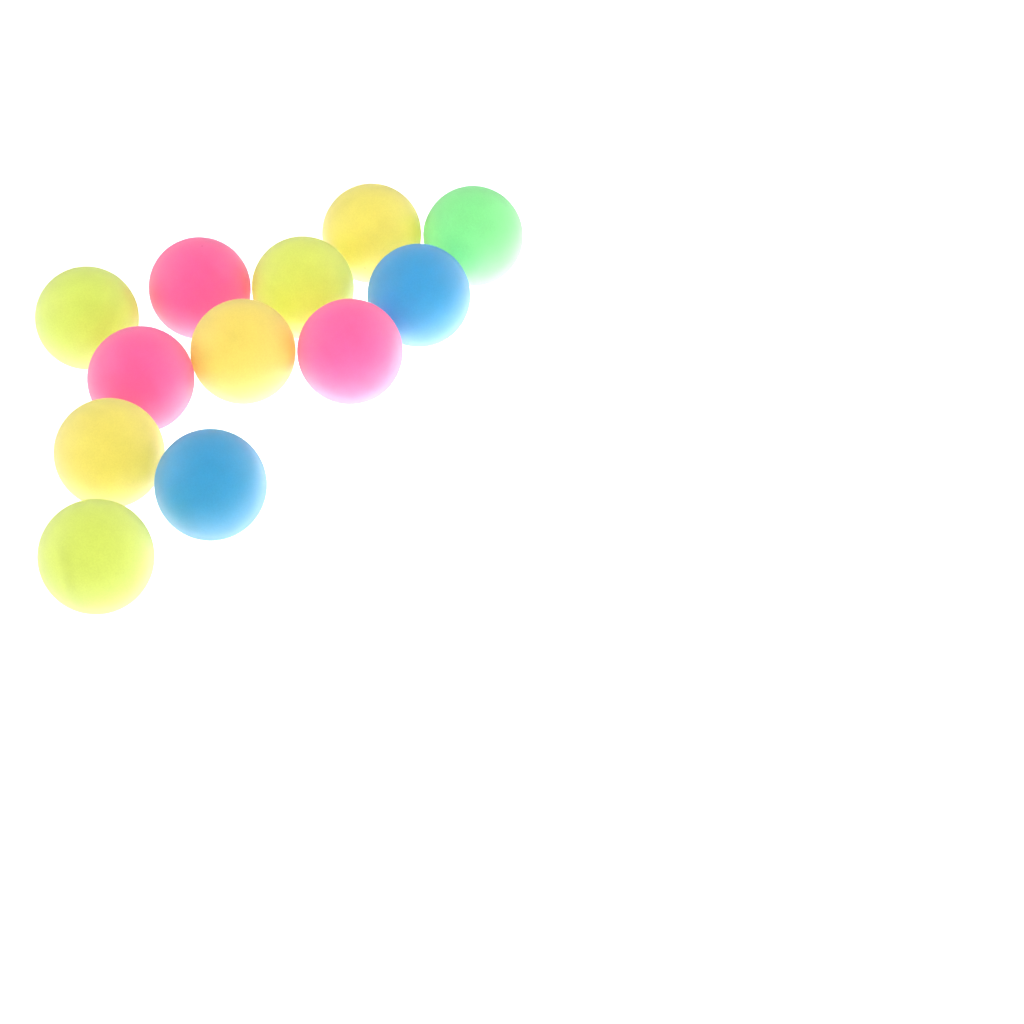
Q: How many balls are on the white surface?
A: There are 12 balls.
